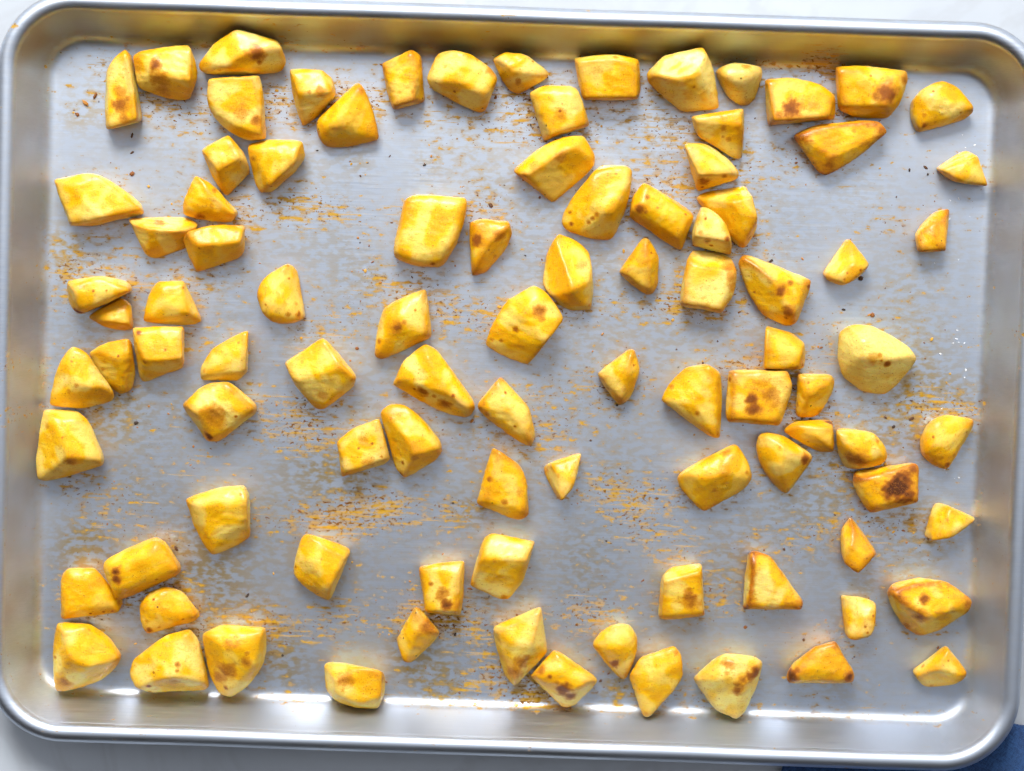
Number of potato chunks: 95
